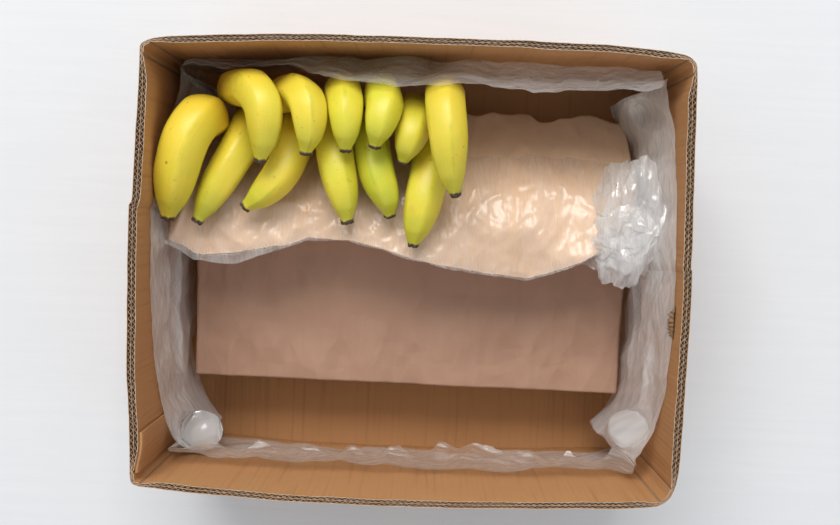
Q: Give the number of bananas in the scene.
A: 12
